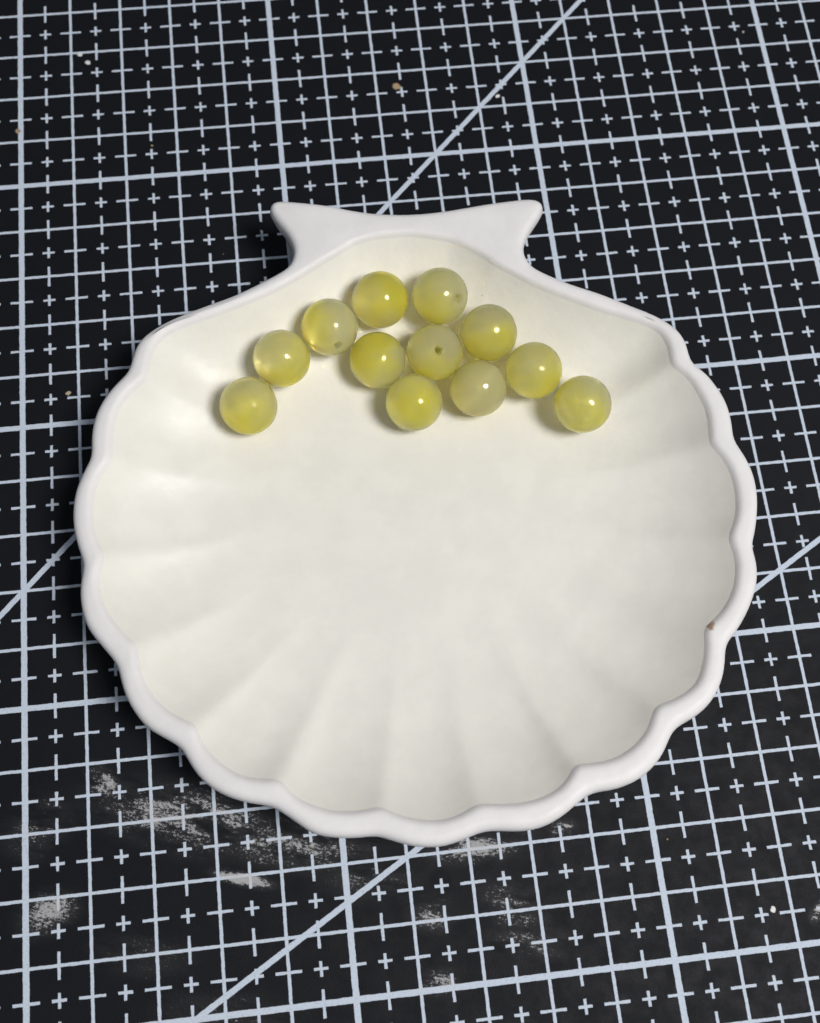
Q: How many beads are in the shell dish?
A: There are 12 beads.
